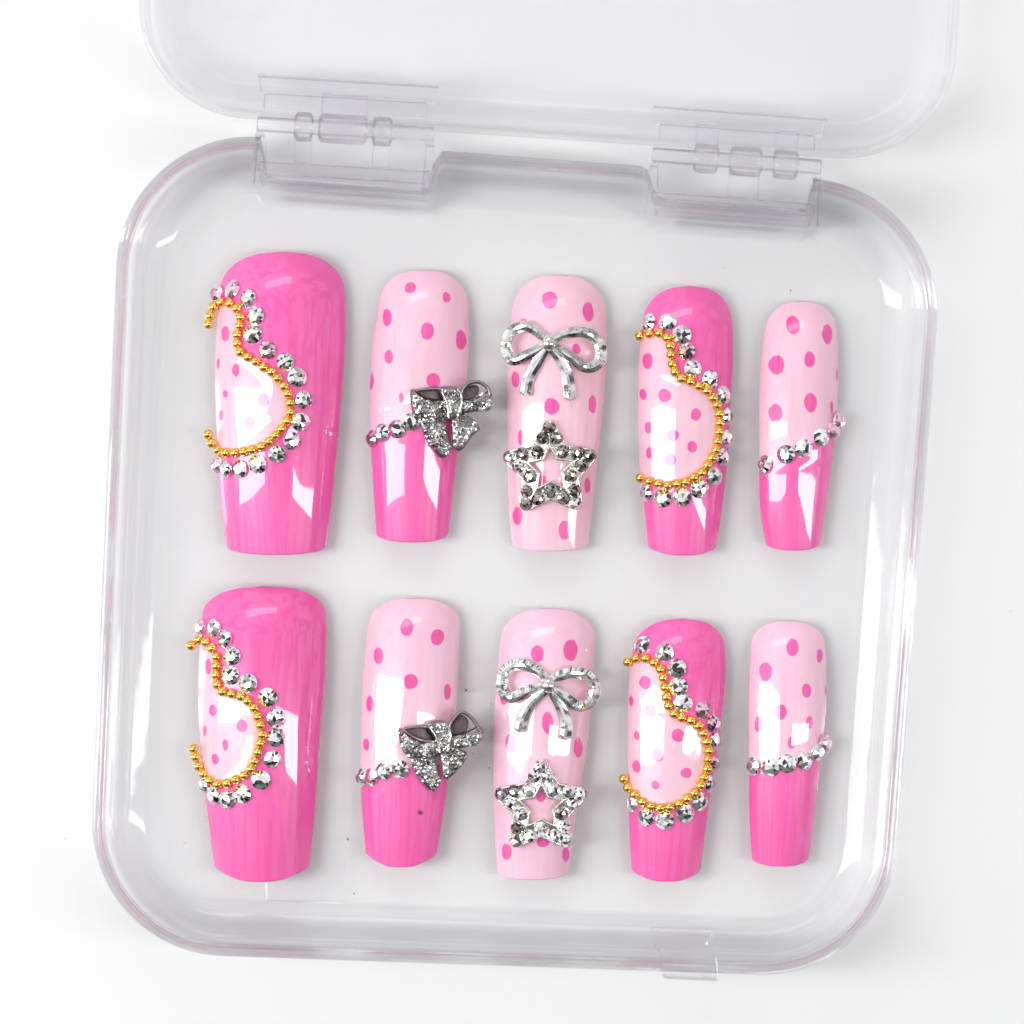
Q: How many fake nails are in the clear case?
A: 10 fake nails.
